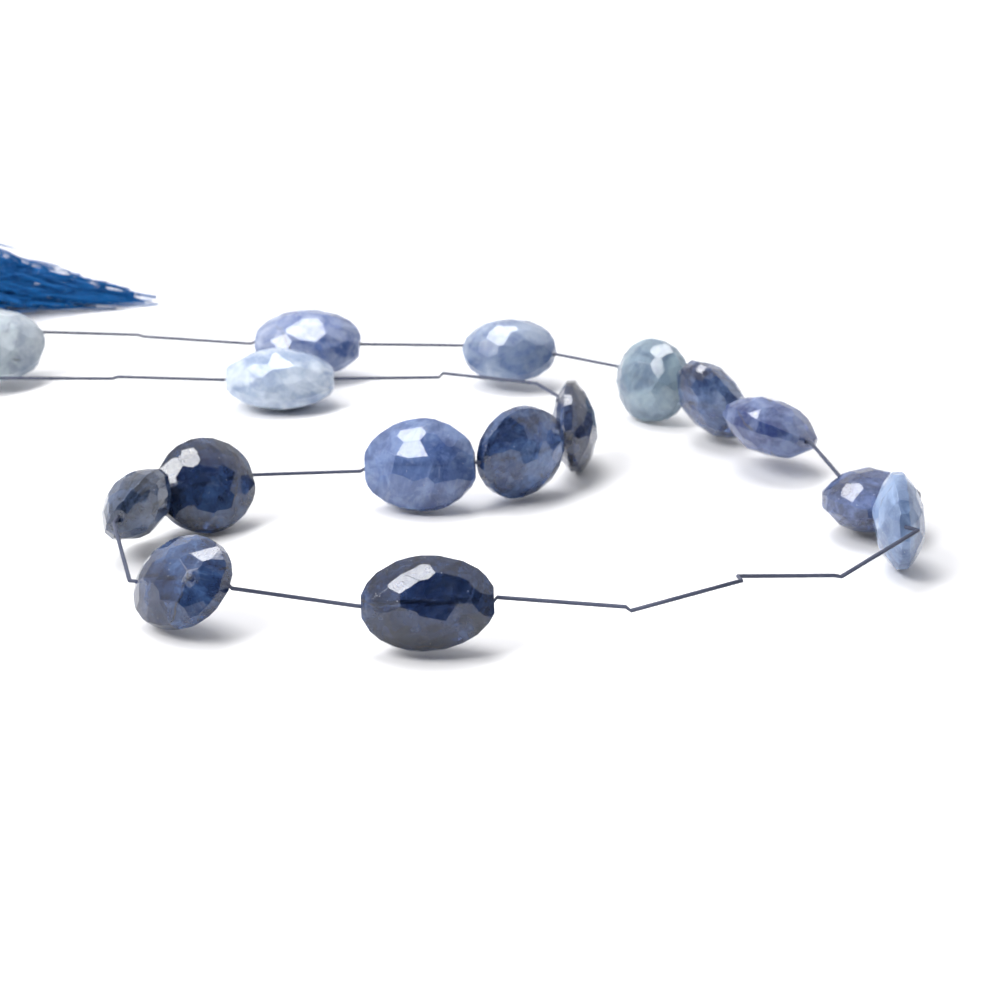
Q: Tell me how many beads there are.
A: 16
